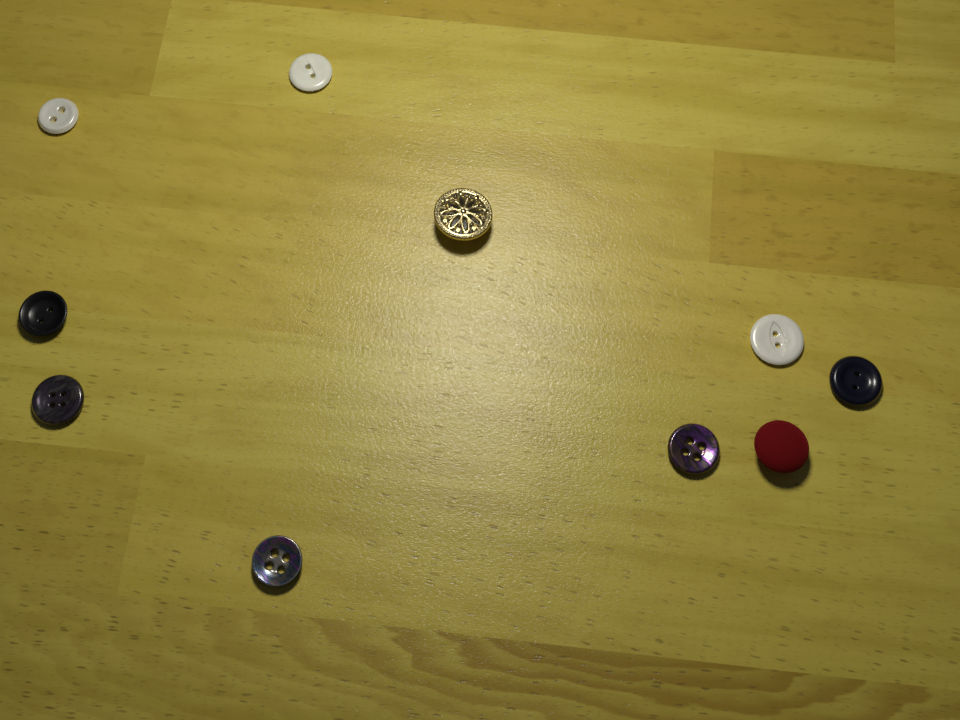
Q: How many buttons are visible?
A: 10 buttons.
